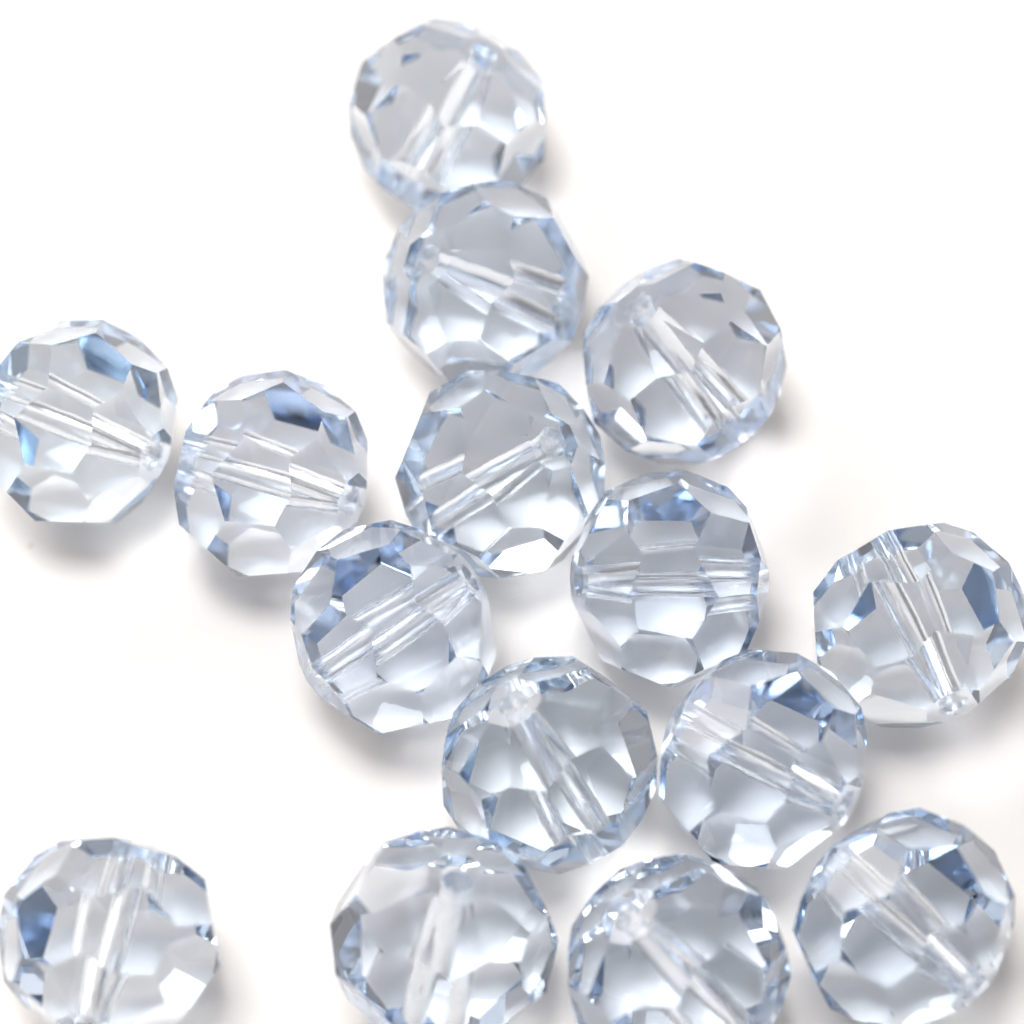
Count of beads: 15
